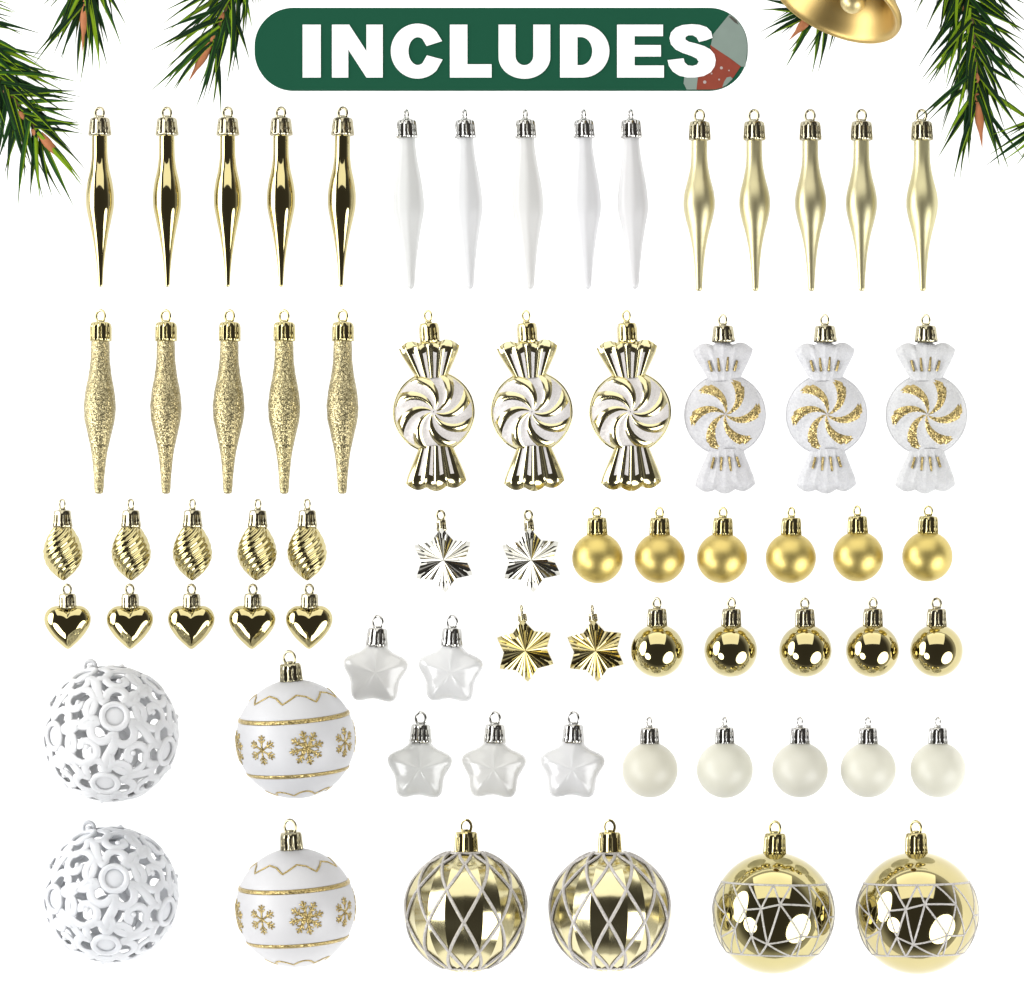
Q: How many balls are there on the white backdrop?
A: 24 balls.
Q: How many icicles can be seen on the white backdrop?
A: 20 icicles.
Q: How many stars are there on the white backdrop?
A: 9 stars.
